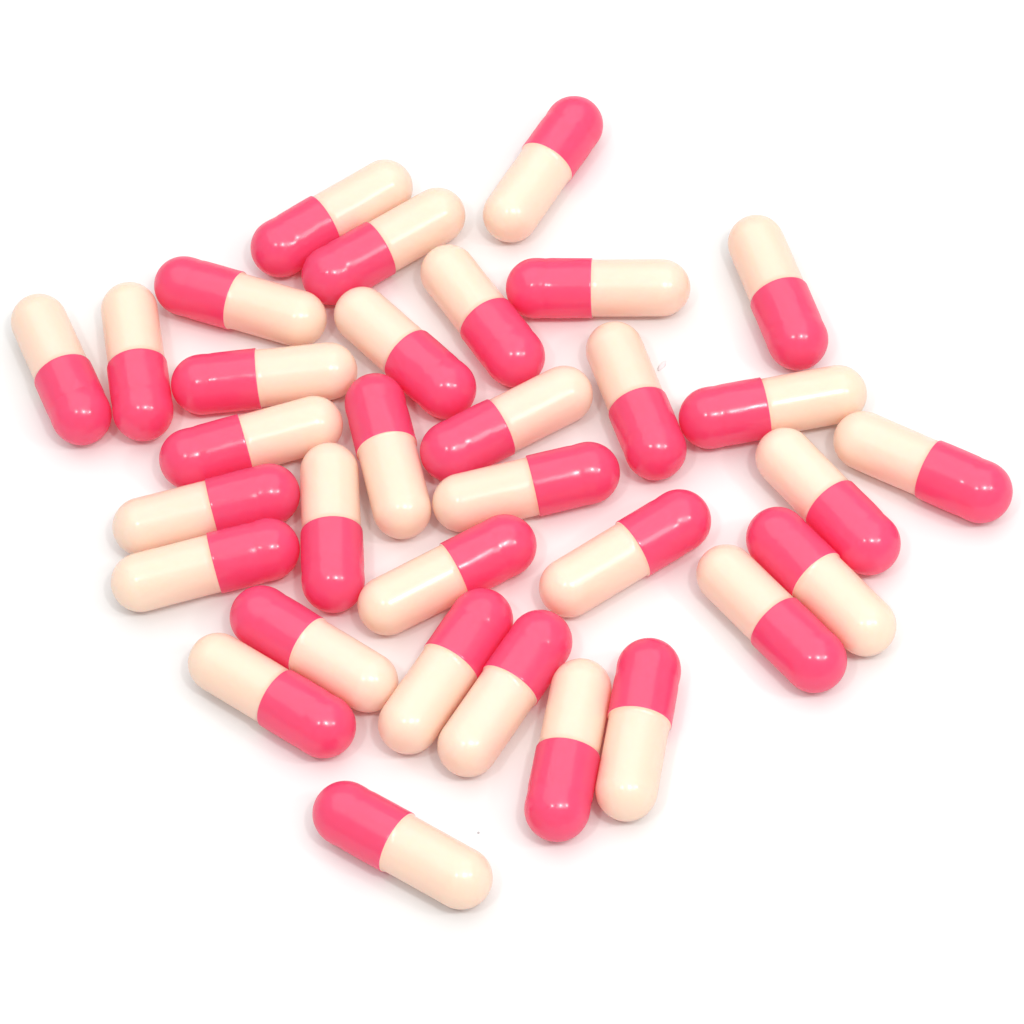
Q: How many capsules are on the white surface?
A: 33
